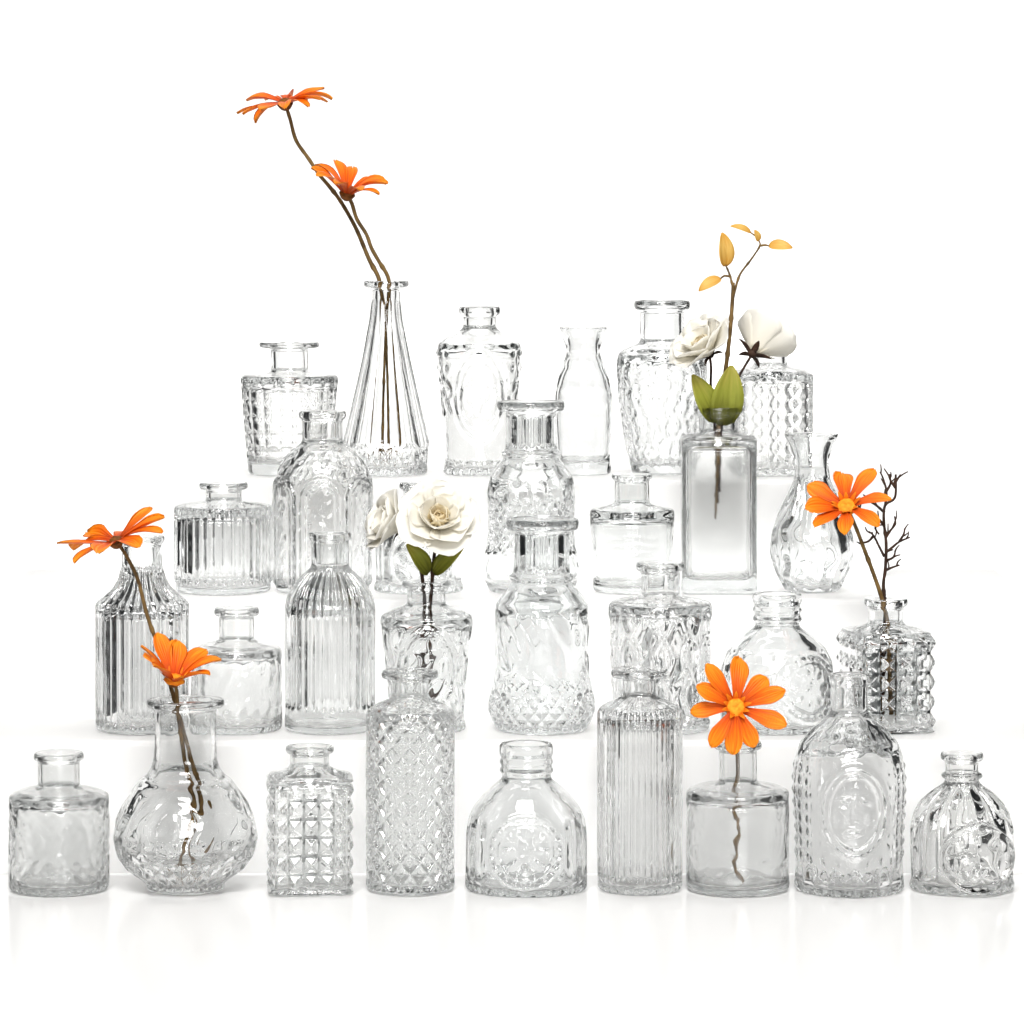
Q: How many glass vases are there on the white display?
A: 30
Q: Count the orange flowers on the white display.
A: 6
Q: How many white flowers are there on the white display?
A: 4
